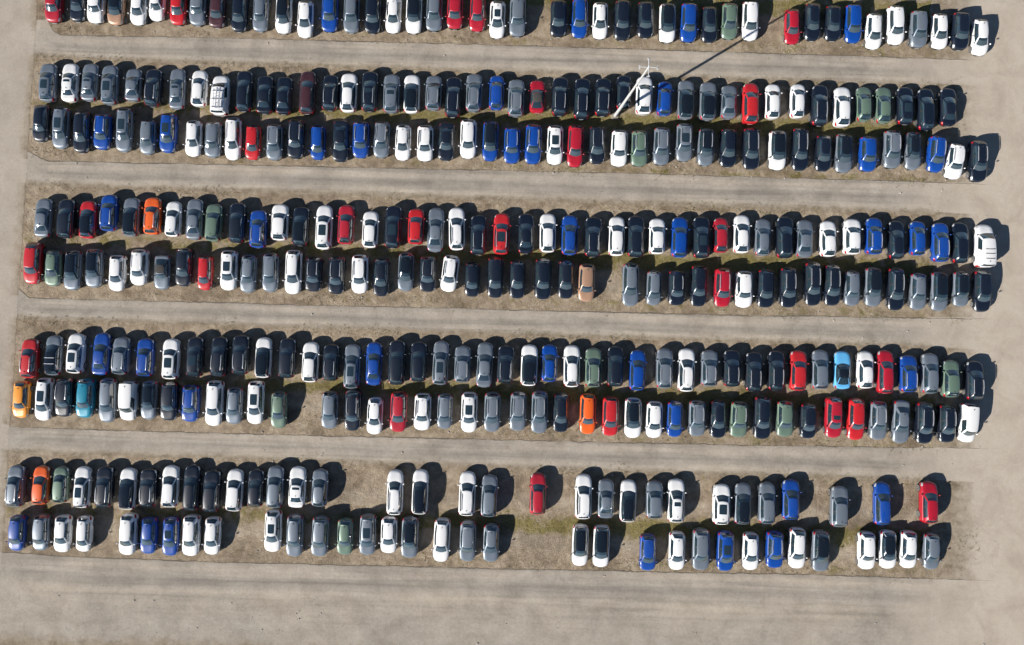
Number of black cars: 93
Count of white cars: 98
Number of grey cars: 89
